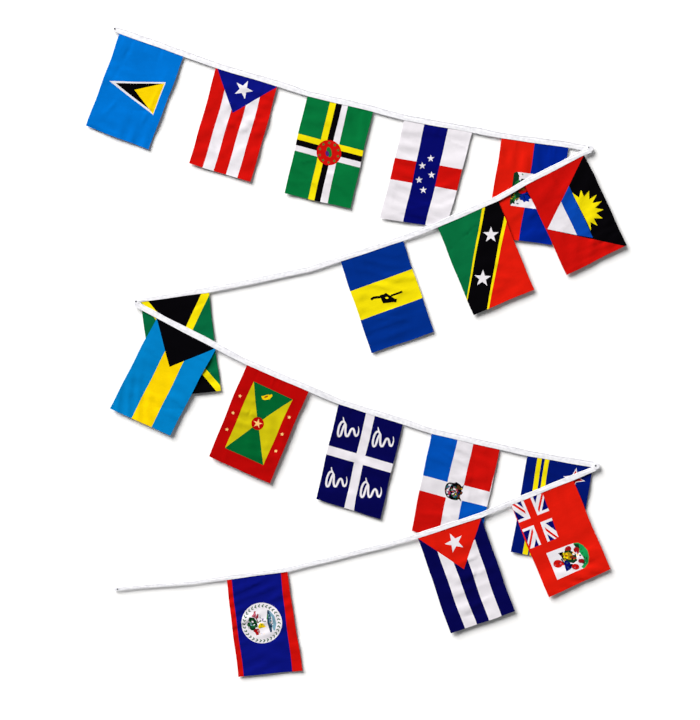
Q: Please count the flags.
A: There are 17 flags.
